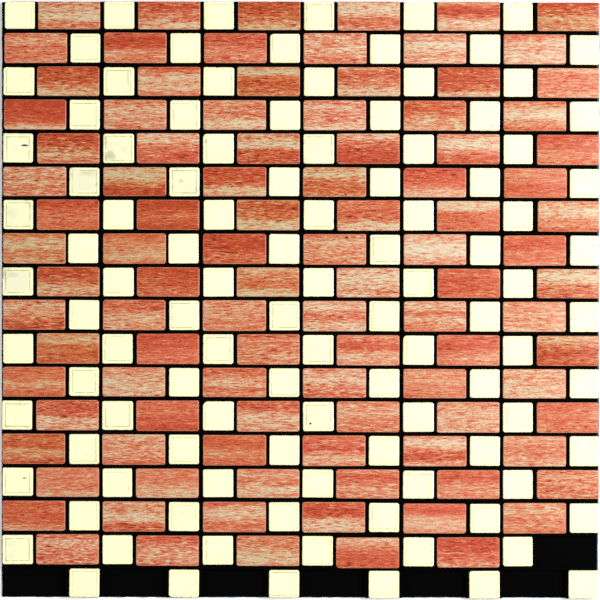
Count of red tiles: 101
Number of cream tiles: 108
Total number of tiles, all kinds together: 209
